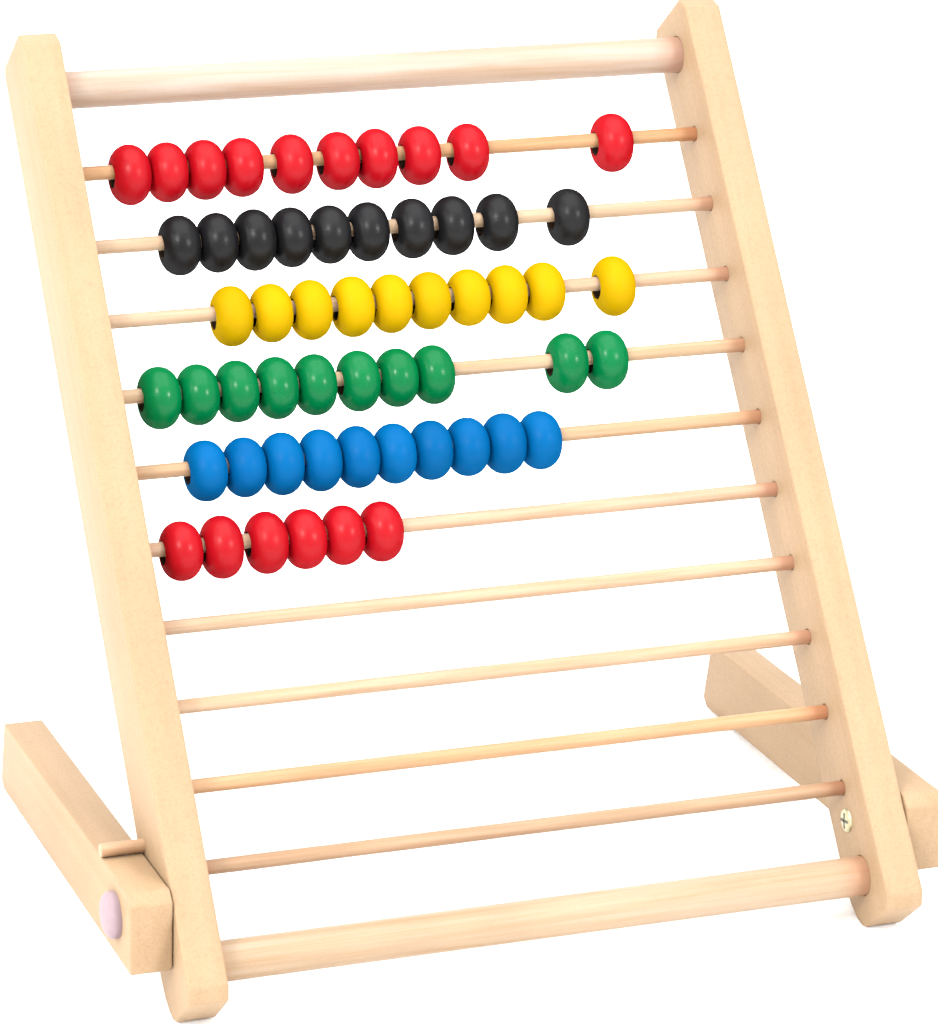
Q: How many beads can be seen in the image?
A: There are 56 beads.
